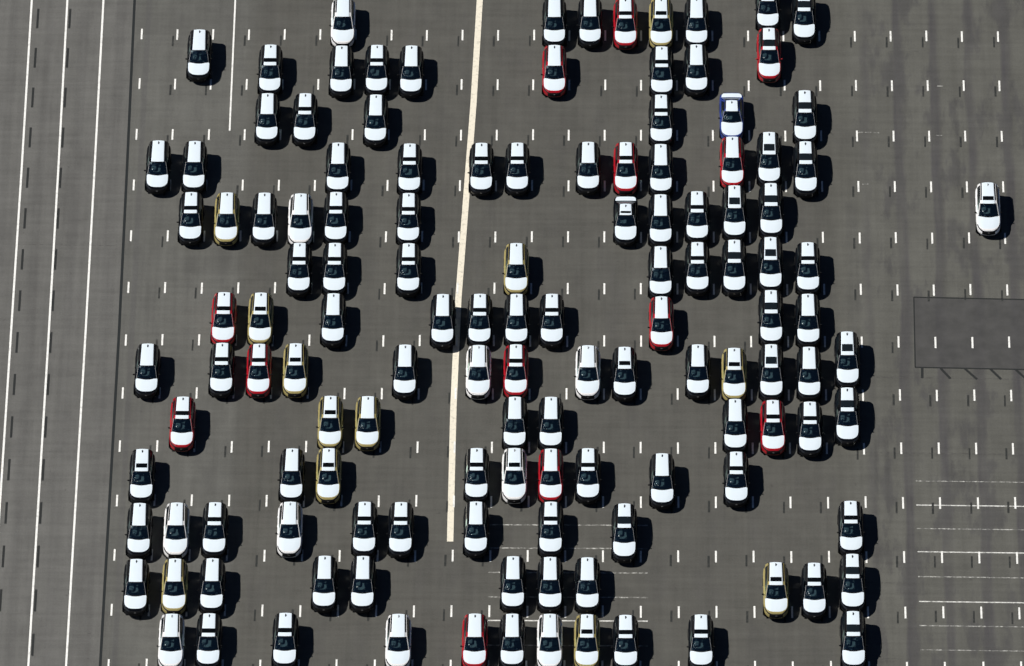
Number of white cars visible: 11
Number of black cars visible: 93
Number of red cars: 13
